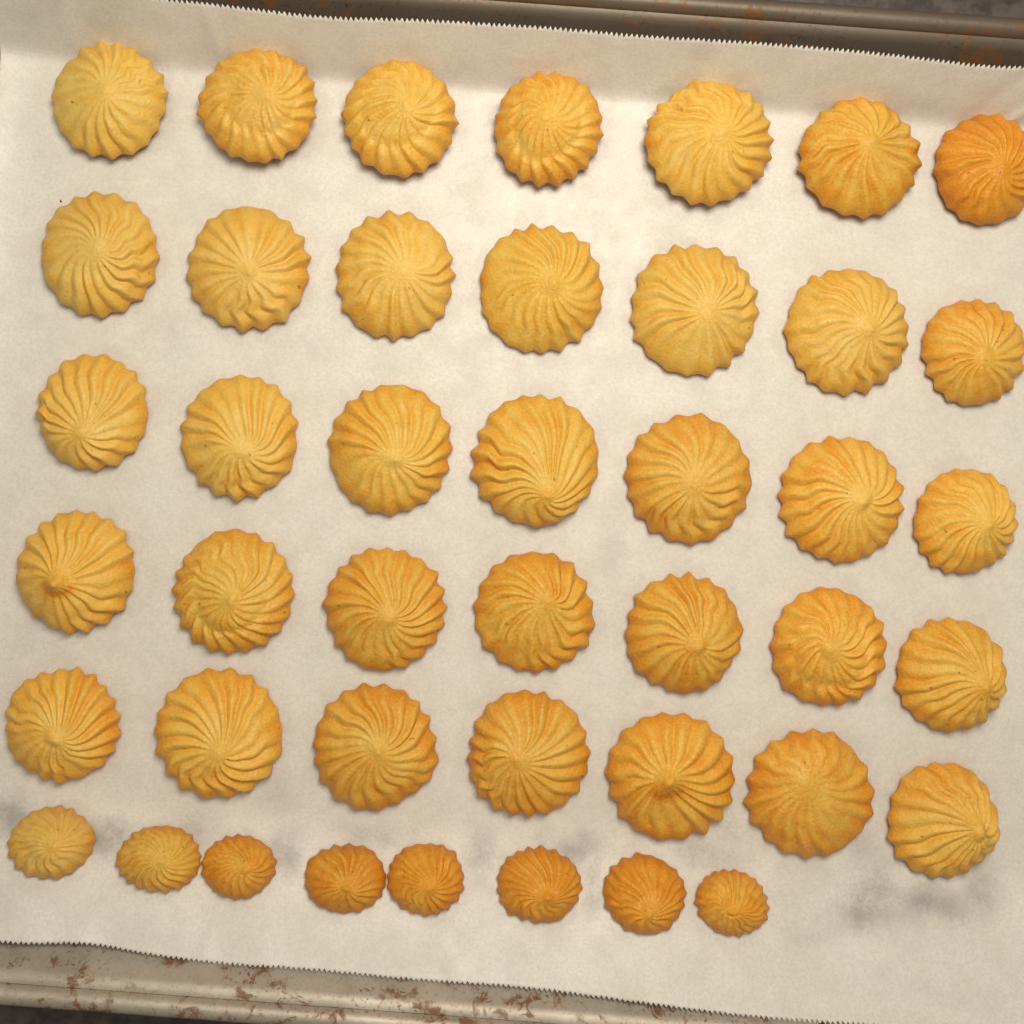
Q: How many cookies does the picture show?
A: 43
